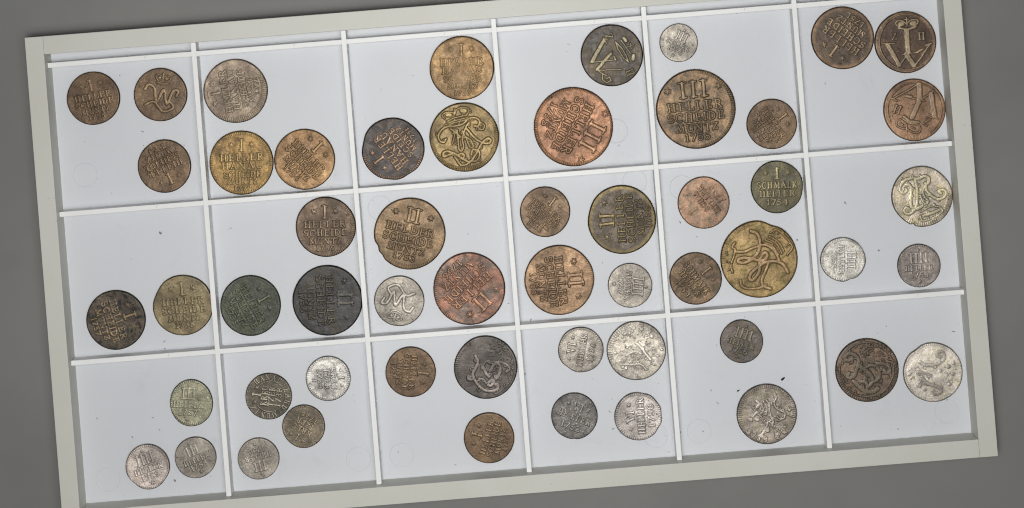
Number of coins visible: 54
